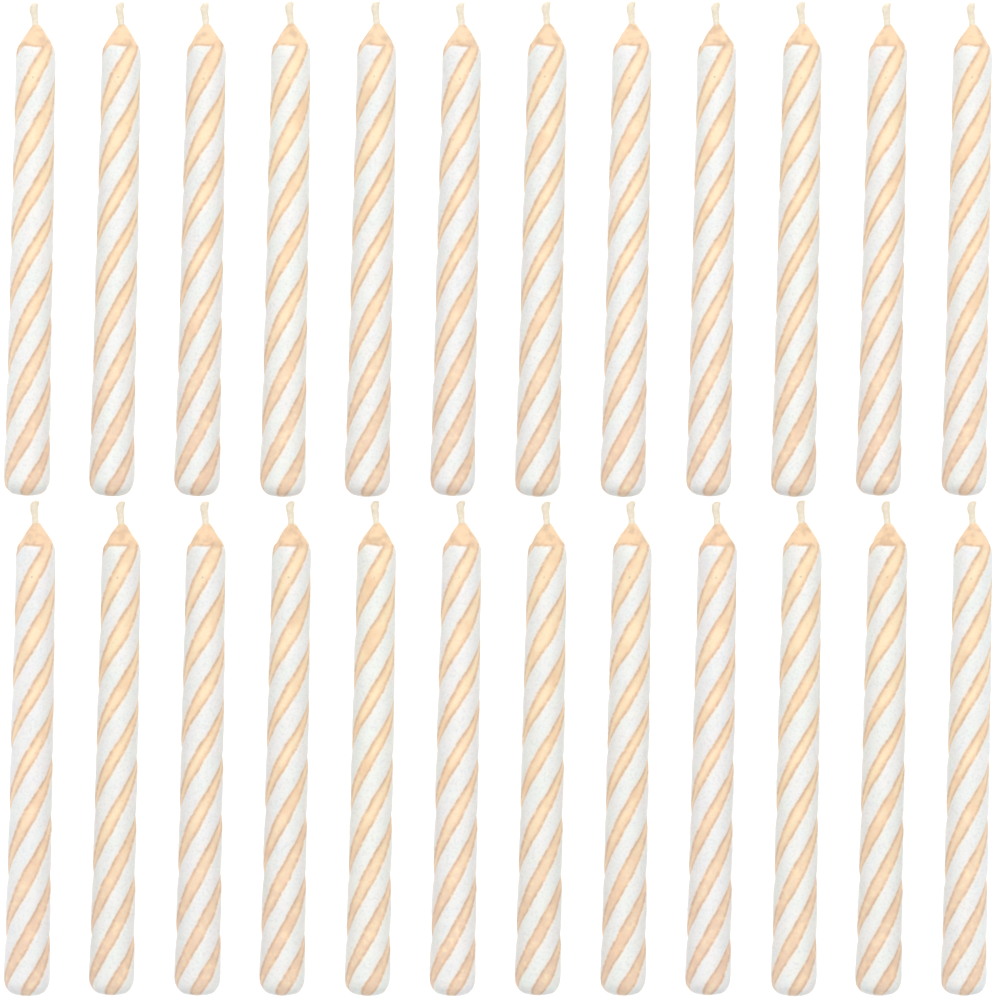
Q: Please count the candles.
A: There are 24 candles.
